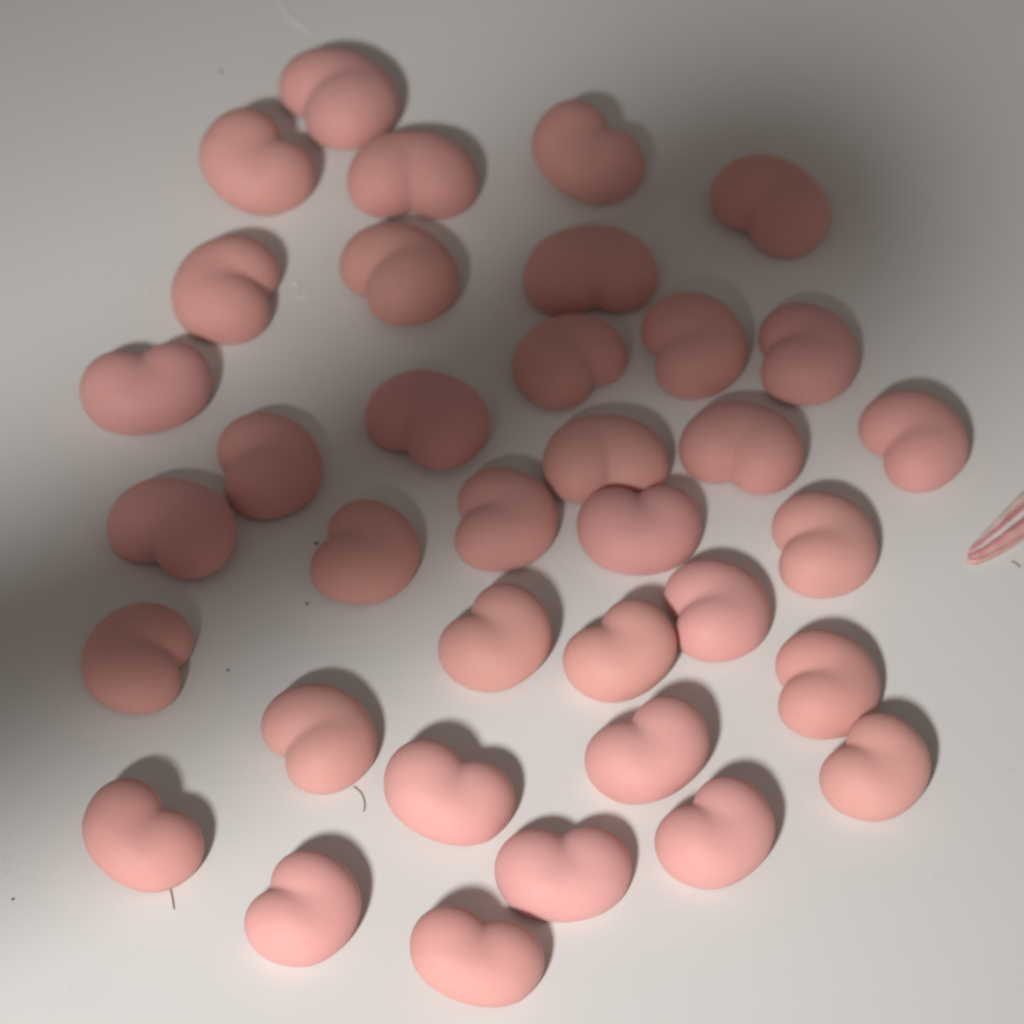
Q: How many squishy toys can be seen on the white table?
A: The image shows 36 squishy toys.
